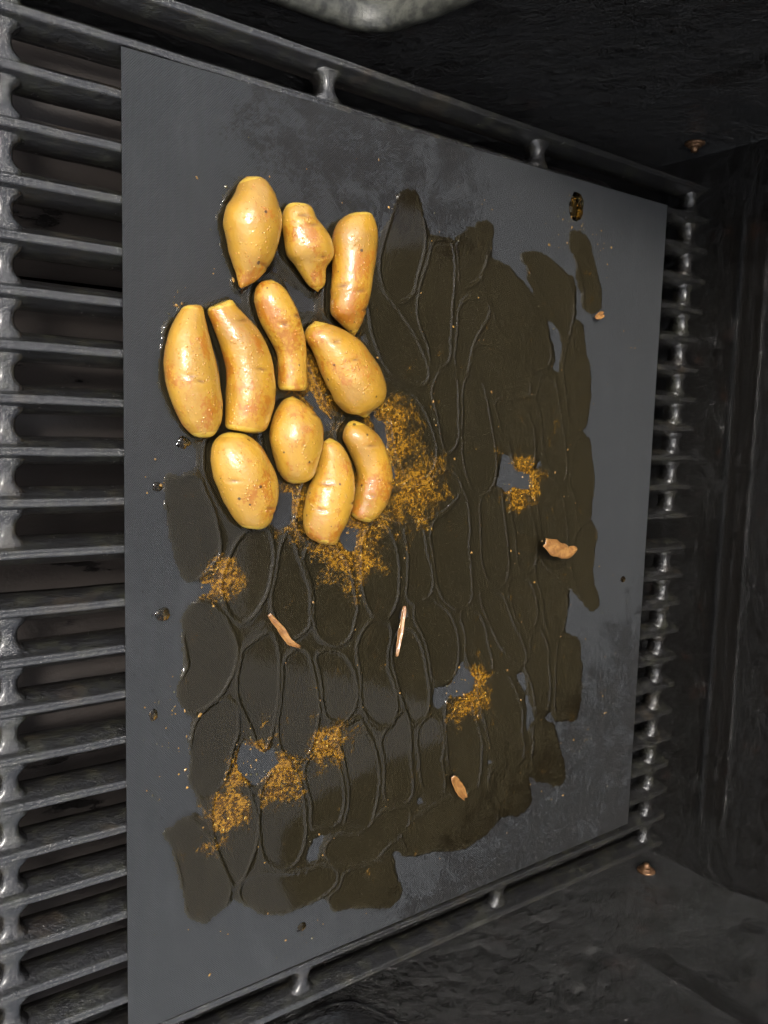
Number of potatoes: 11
